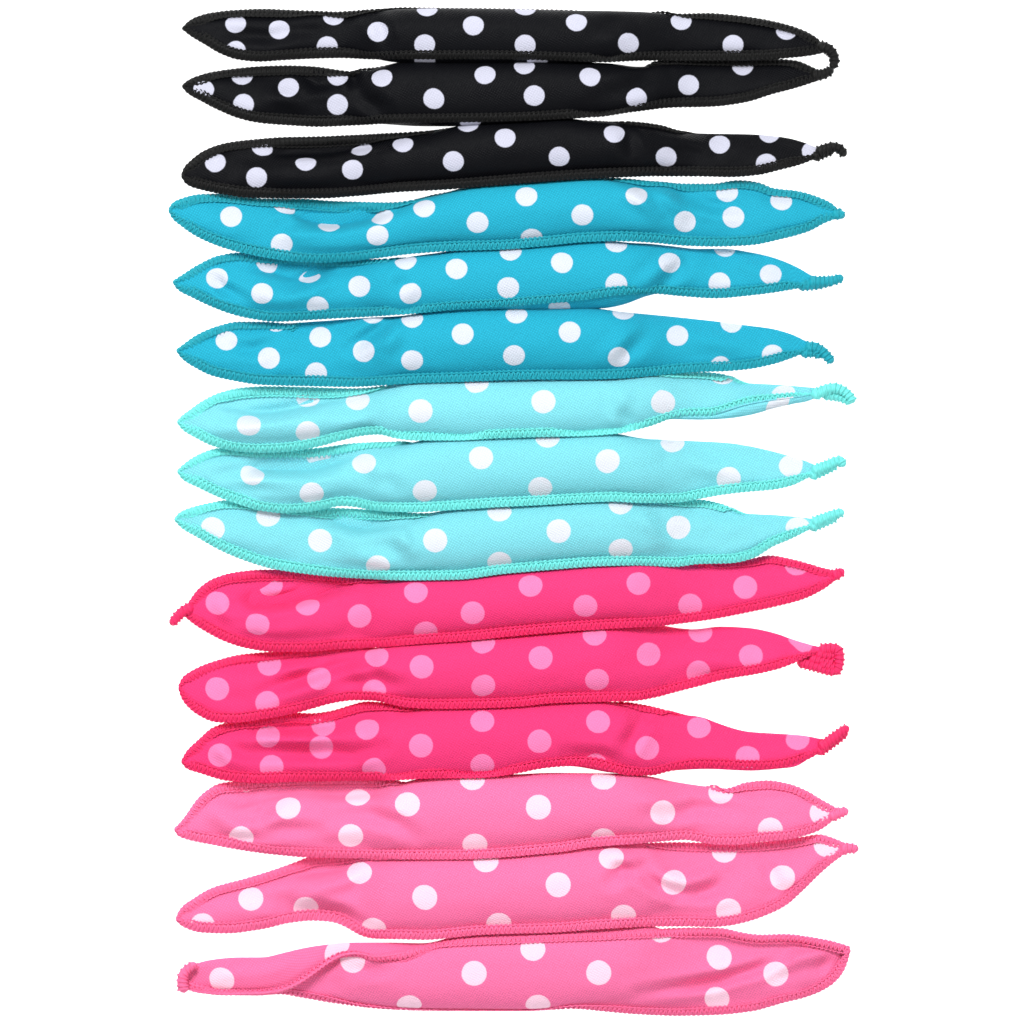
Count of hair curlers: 15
